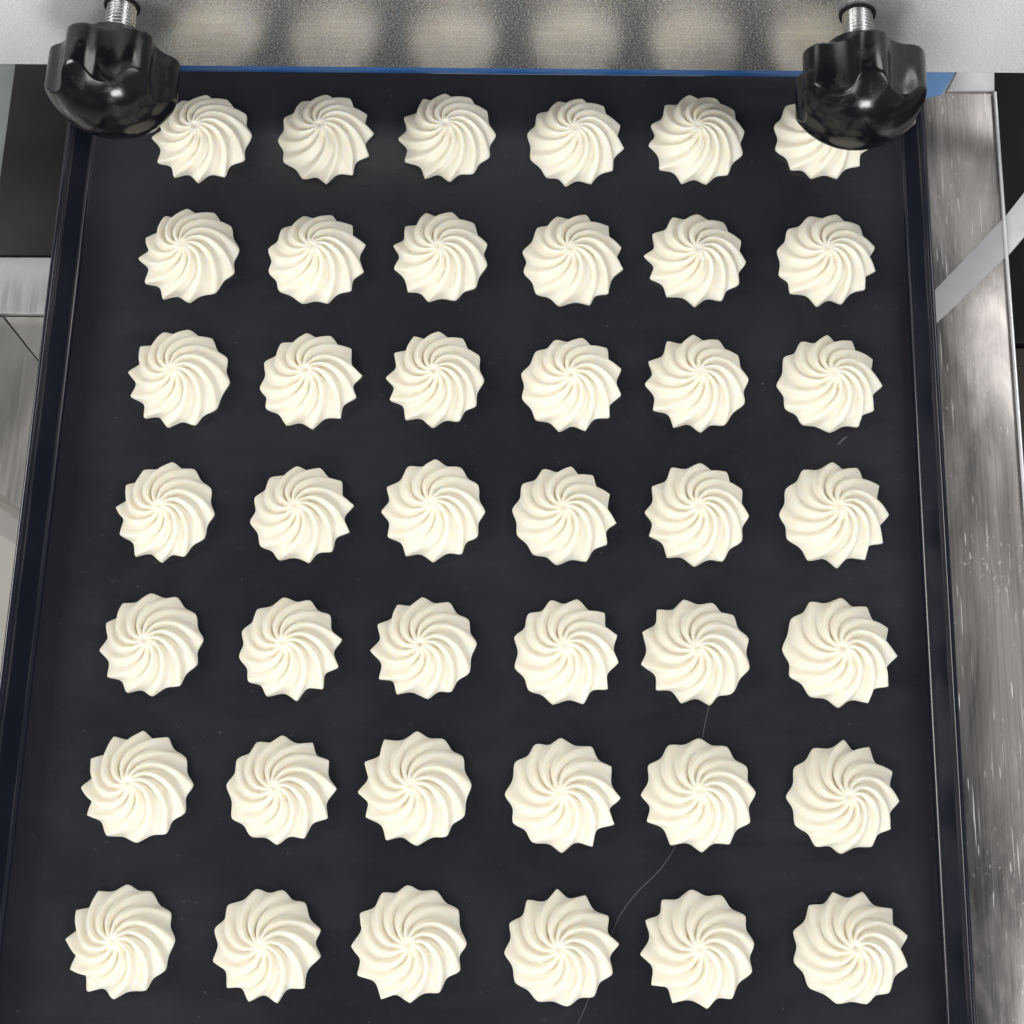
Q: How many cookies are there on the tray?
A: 42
